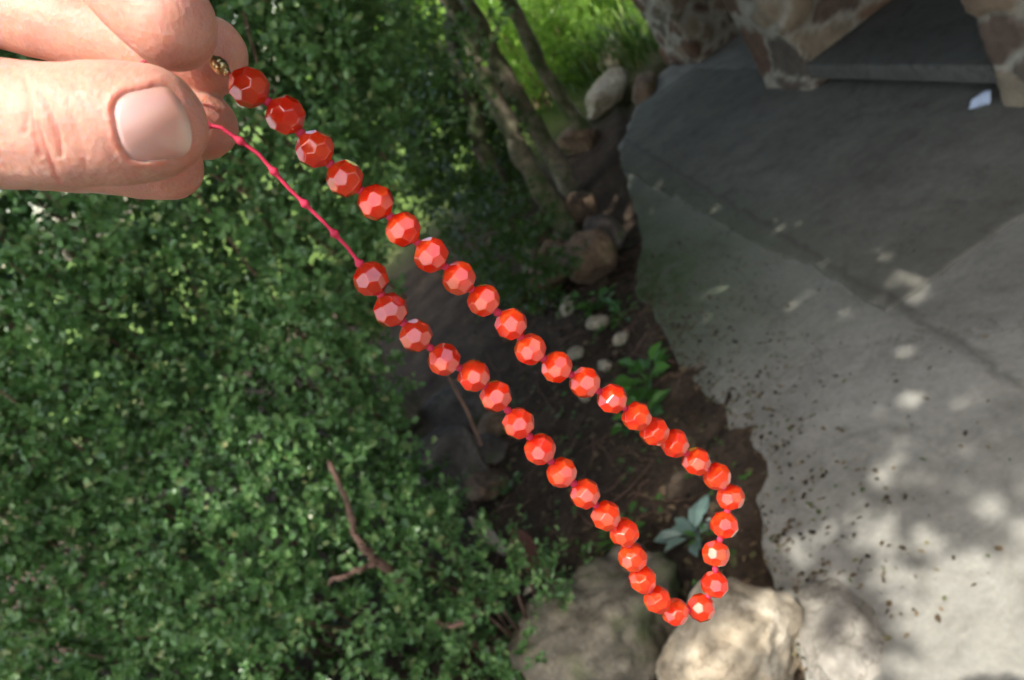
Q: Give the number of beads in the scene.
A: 40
